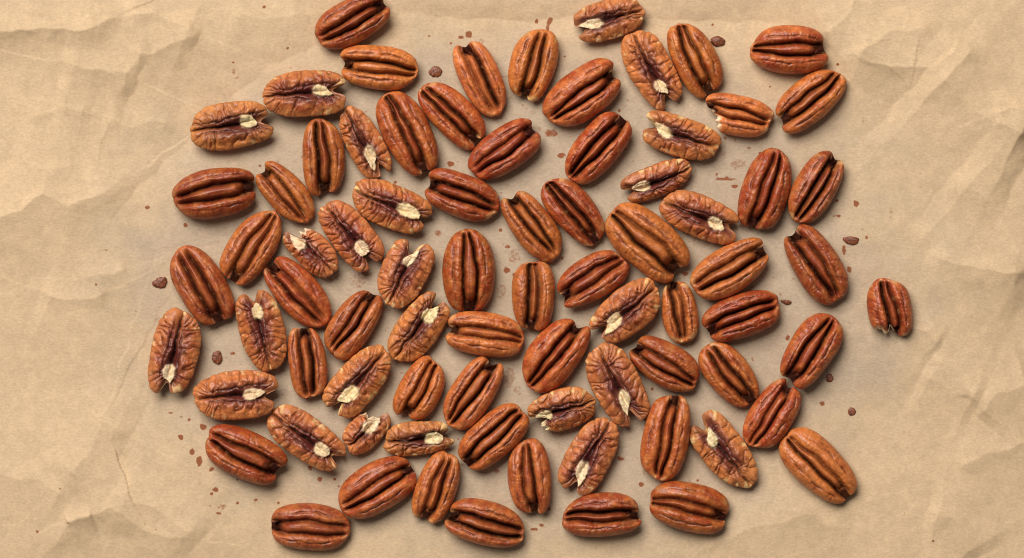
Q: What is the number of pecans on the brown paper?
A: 79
